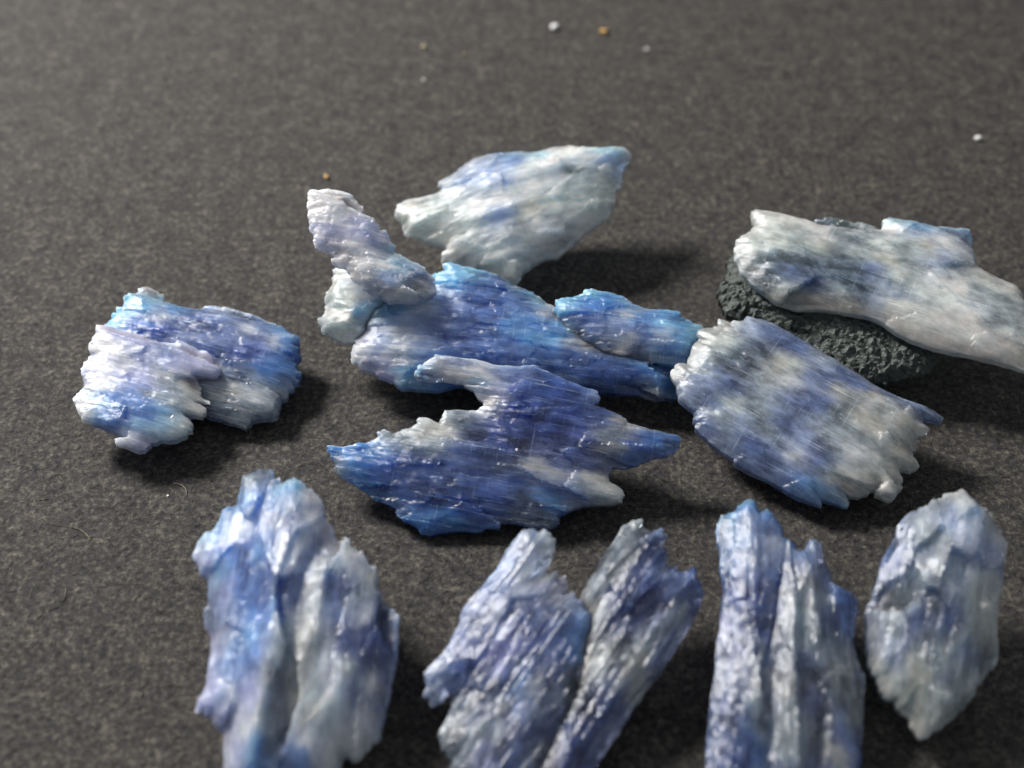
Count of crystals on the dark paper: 10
